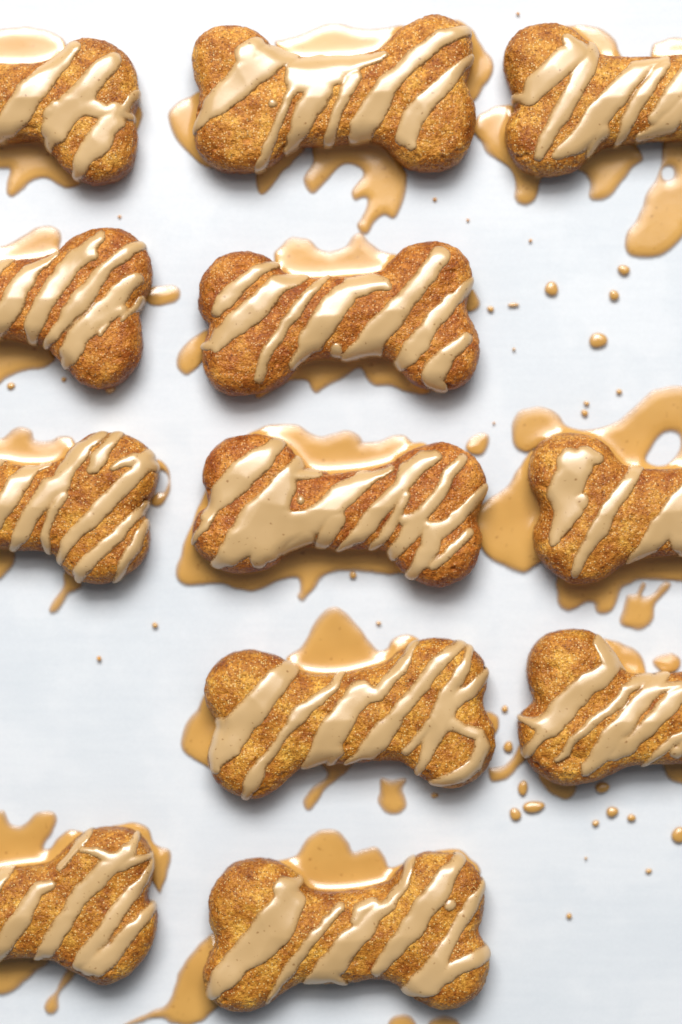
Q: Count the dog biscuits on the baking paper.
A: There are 12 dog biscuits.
